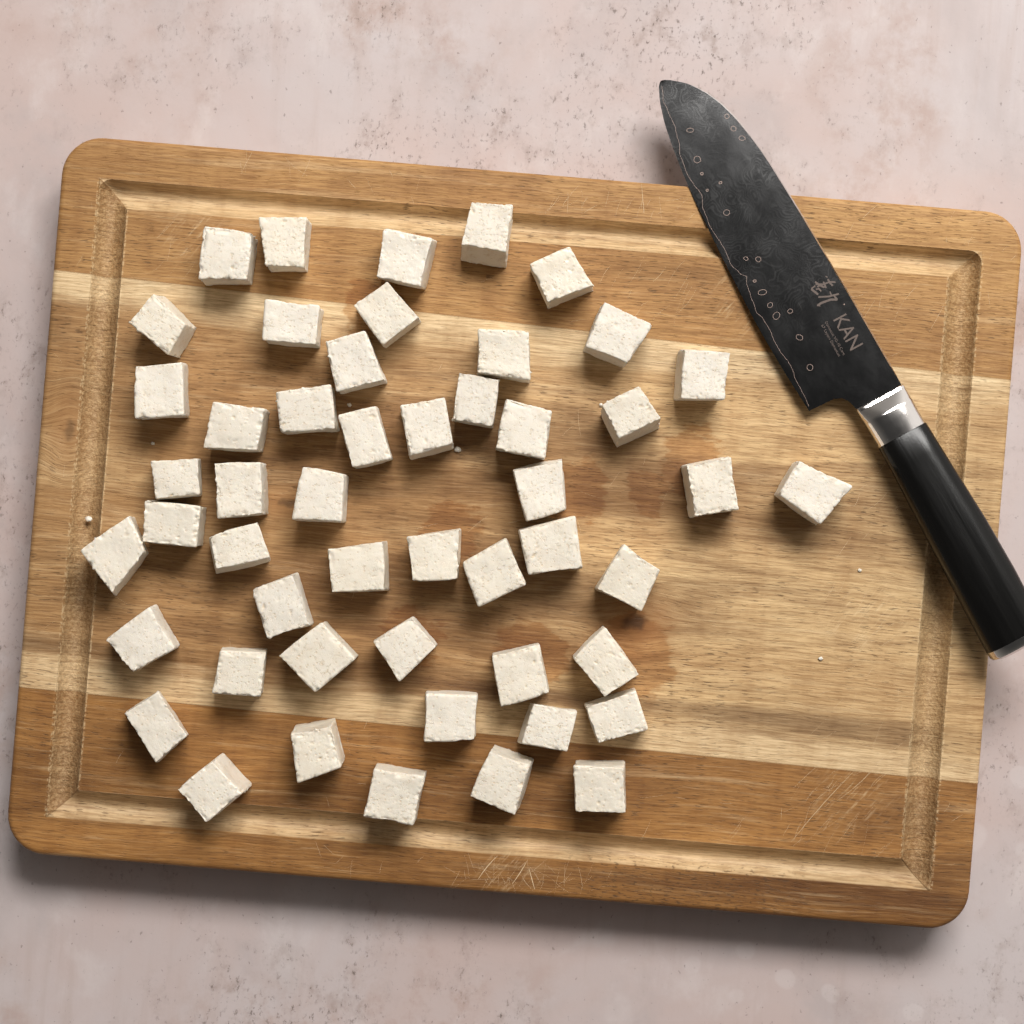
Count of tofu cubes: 50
